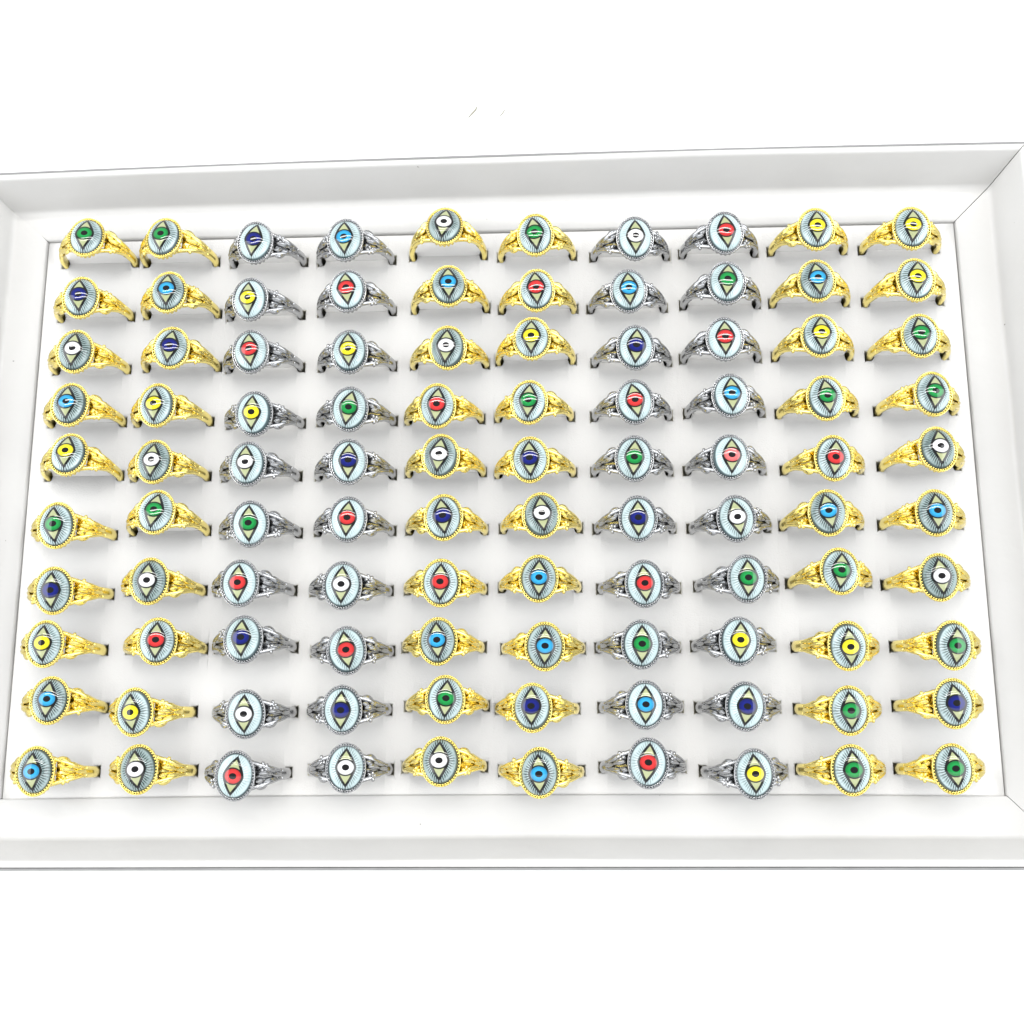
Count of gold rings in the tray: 60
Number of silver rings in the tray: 40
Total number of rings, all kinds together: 100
